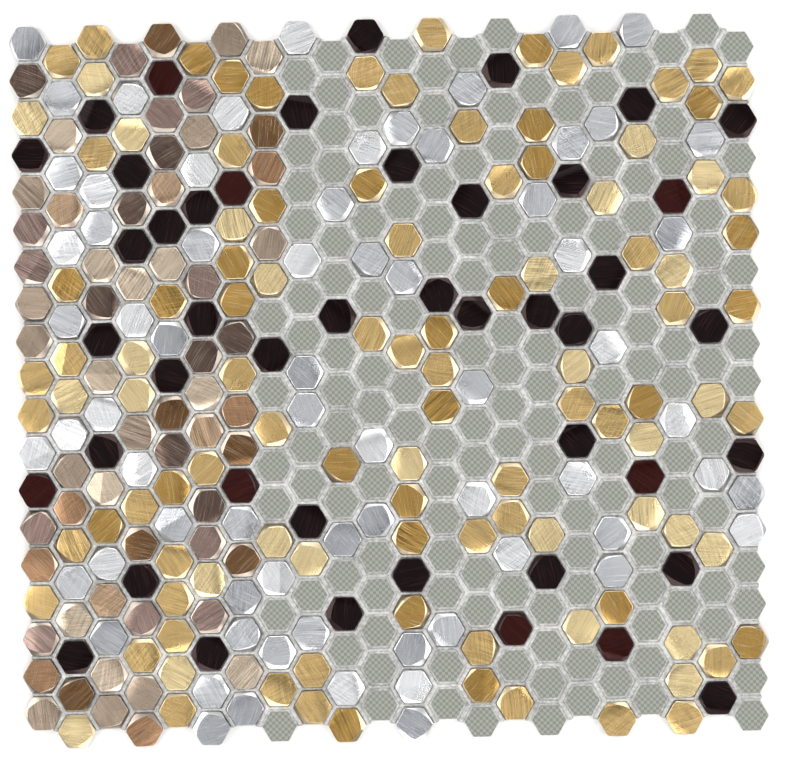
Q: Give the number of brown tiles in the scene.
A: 58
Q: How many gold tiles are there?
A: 107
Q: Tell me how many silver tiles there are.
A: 68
